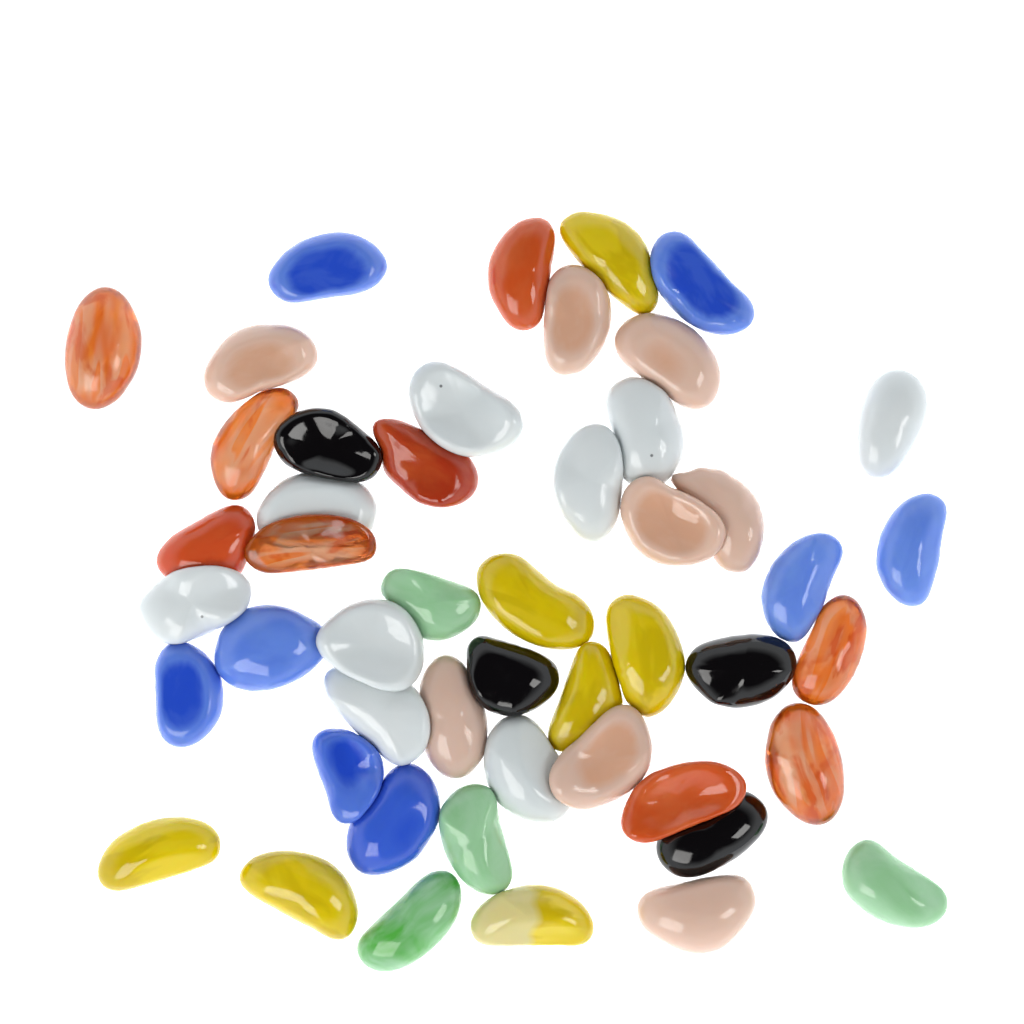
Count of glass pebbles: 49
